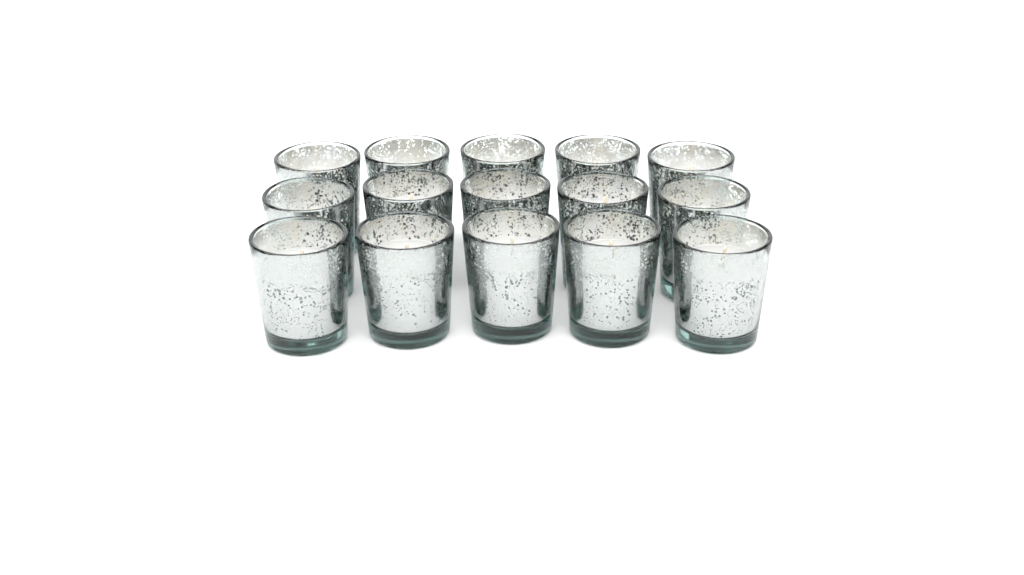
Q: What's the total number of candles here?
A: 15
